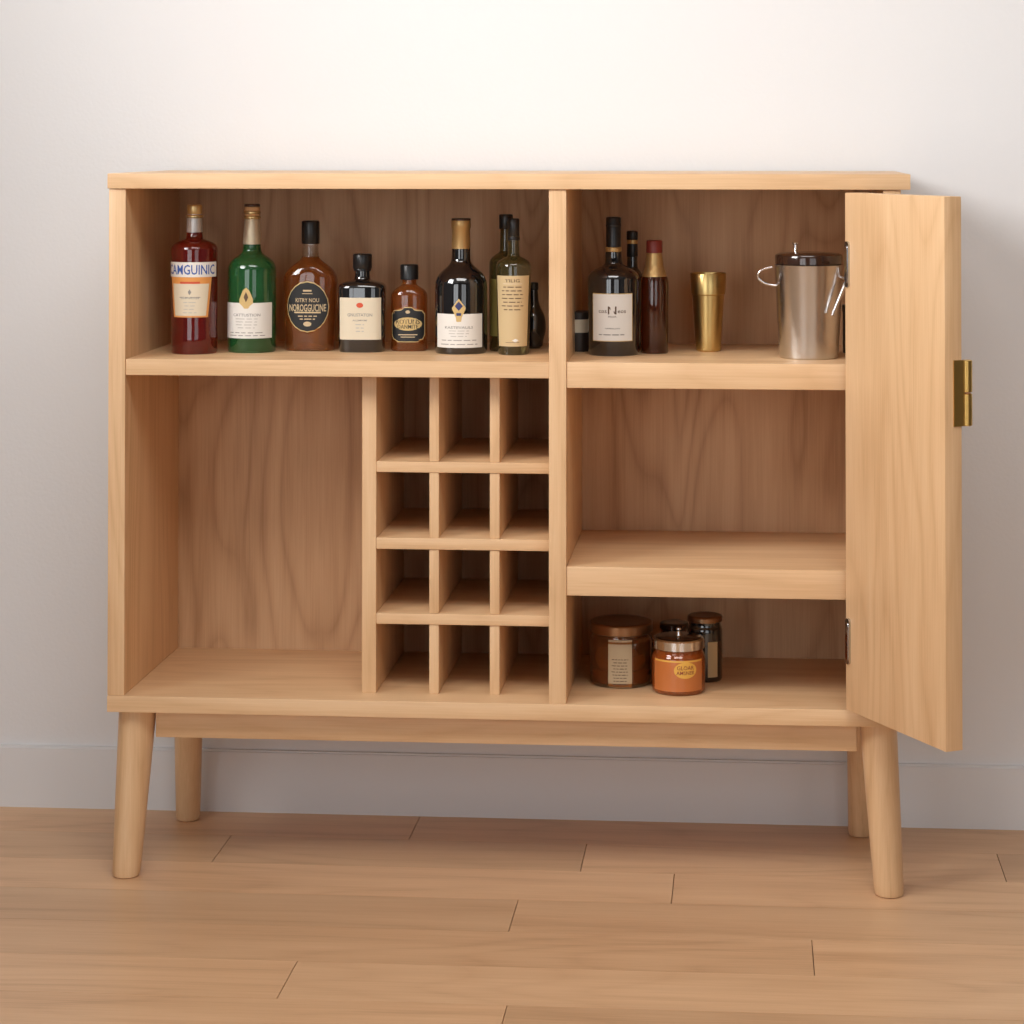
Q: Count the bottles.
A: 12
